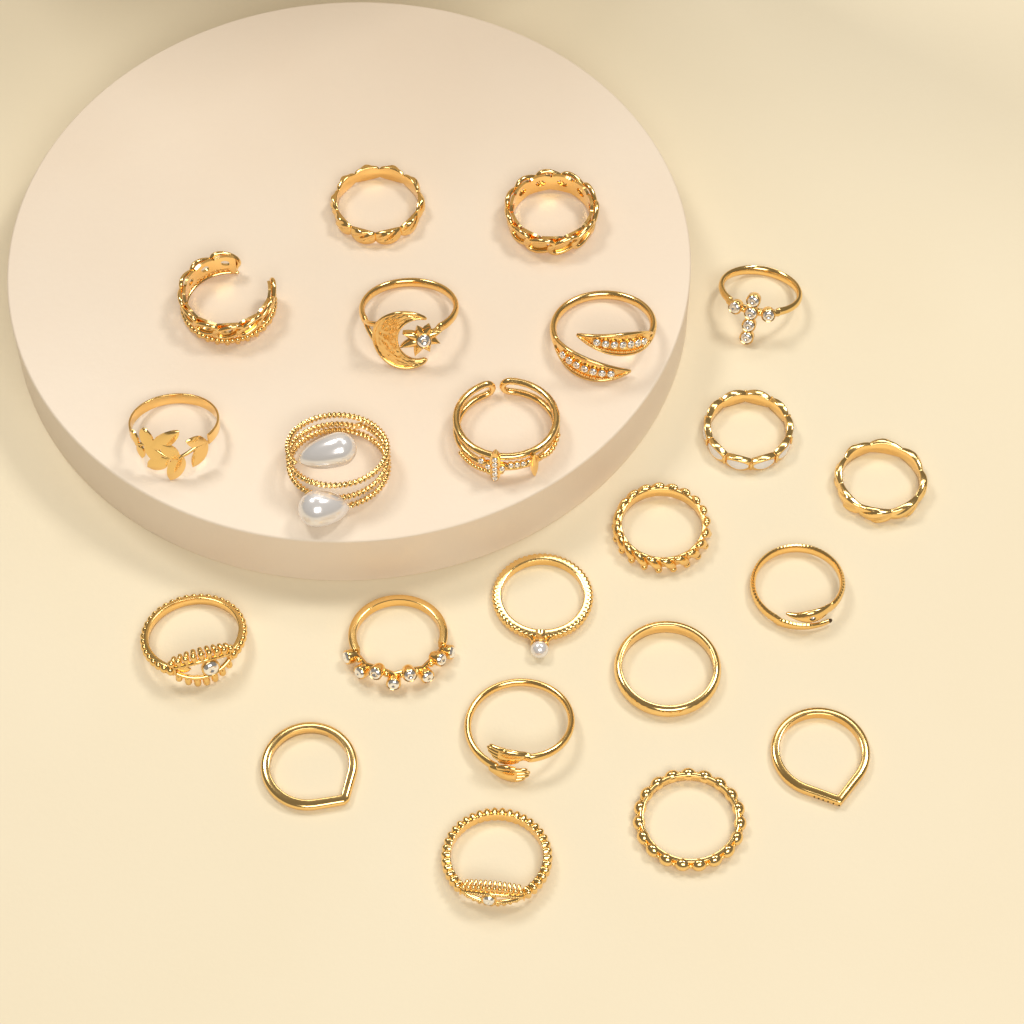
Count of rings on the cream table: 22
